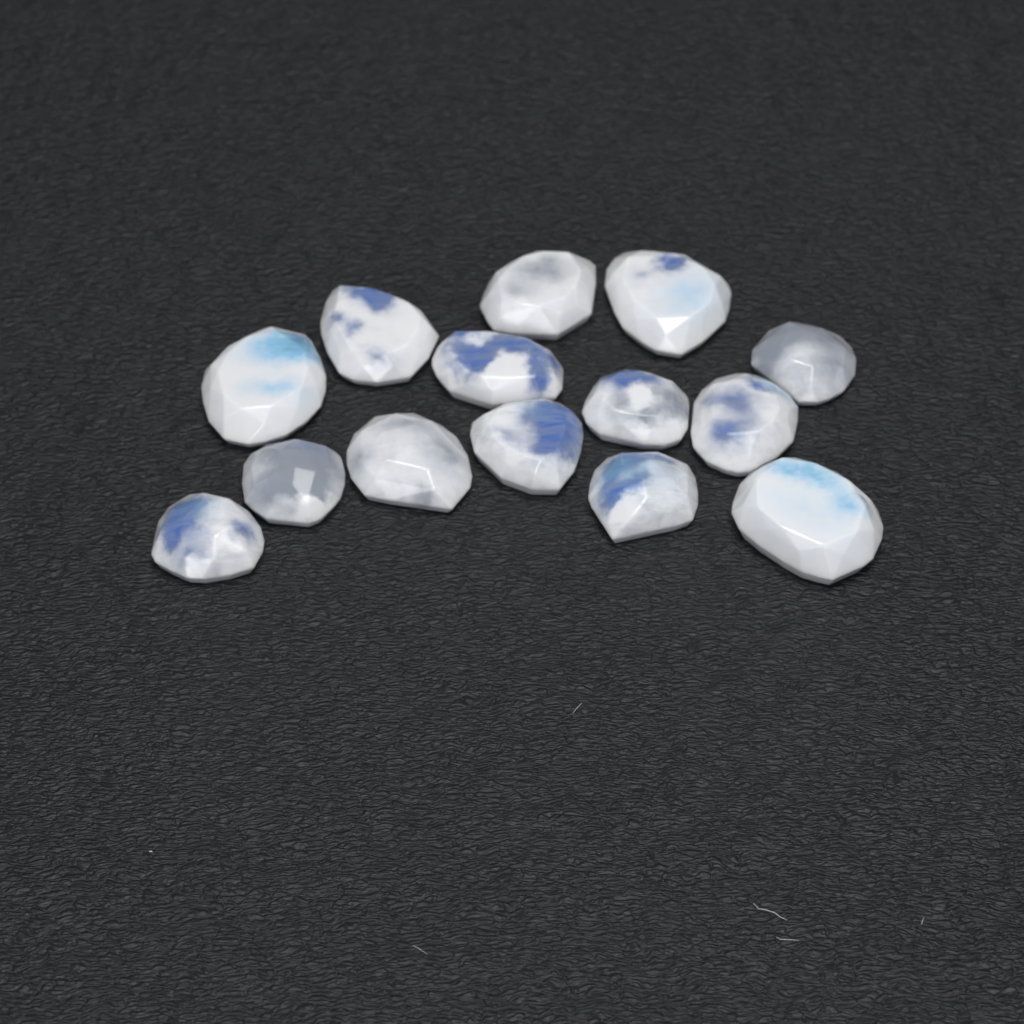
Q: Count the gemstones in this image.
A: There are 14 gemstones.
